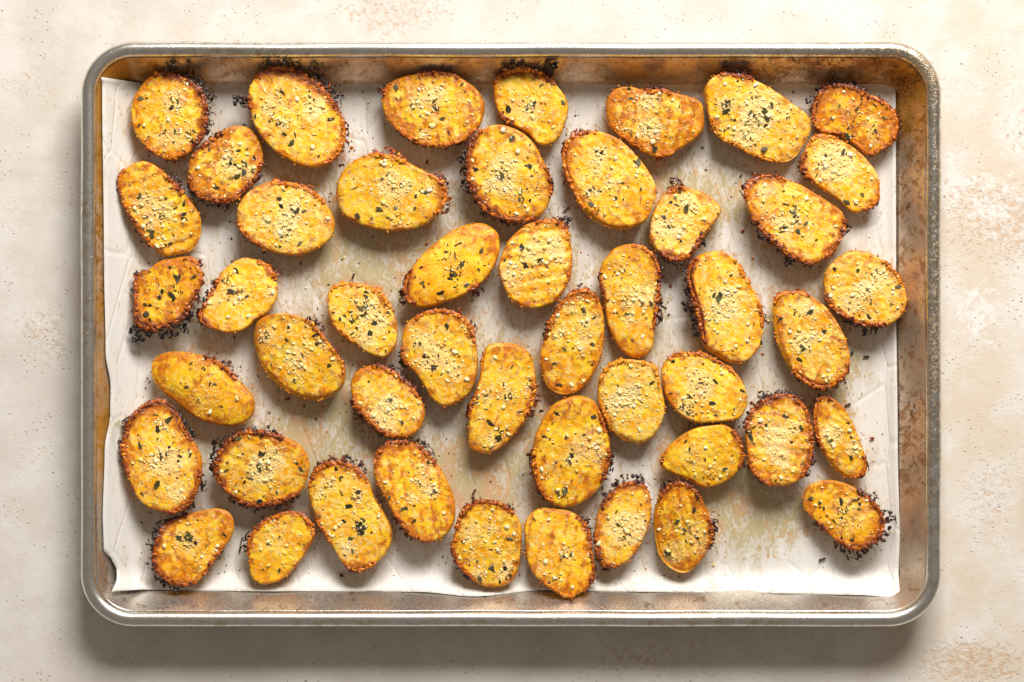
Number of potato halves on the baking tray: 48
